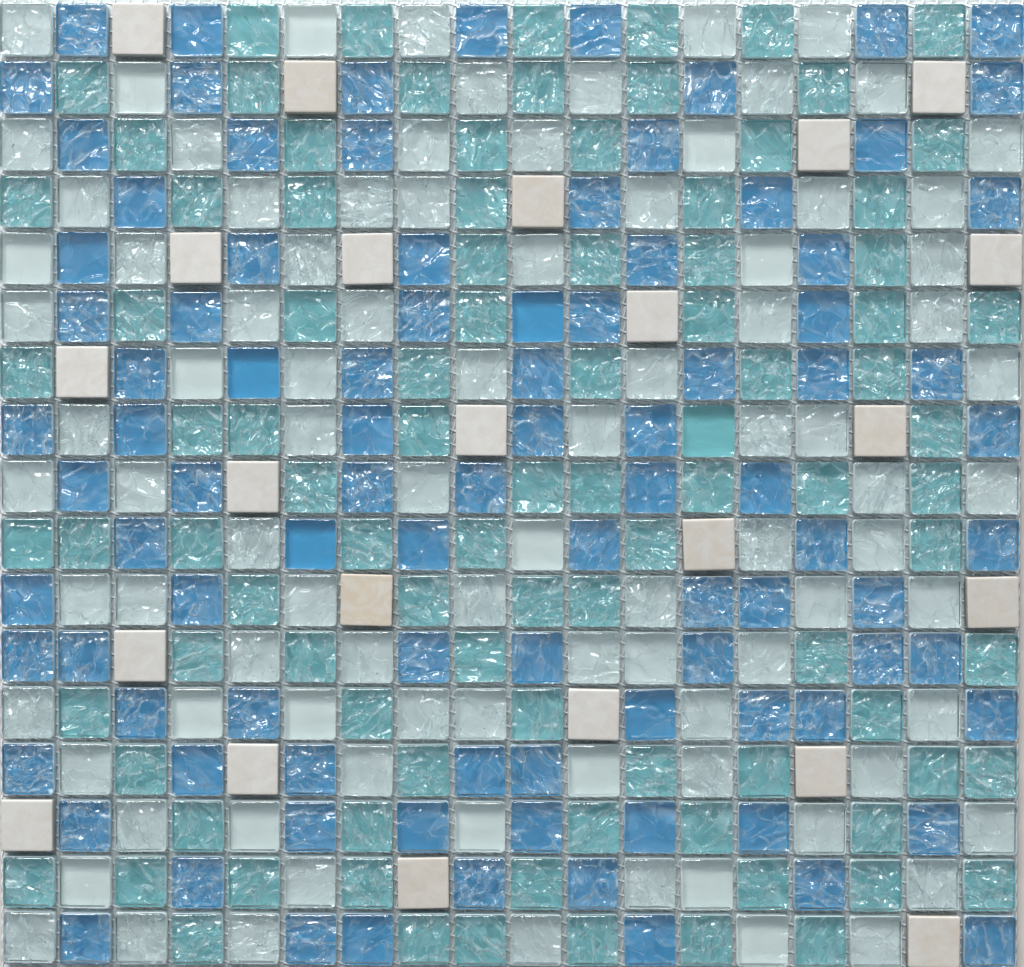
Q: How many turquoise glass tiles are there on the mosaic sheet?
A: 95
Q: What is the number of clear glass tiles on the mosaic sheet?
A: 93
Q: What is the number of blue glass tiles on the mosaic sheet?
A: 95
